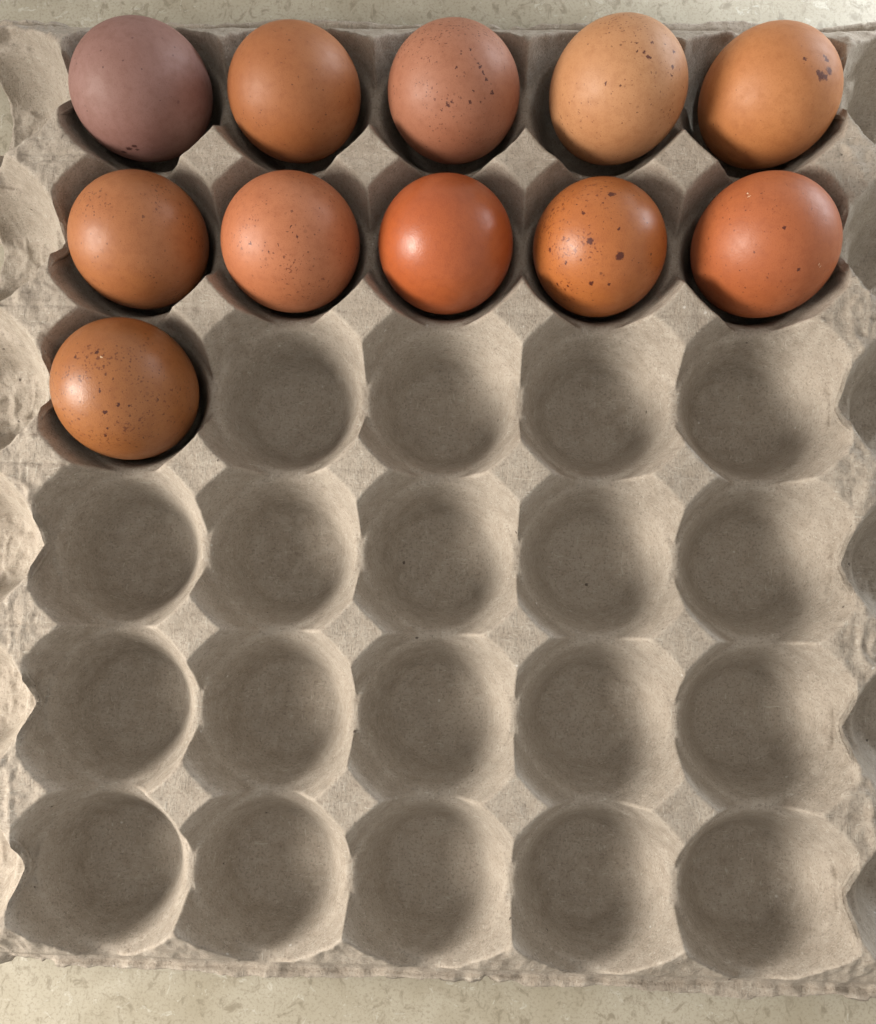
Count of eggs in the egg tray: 11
